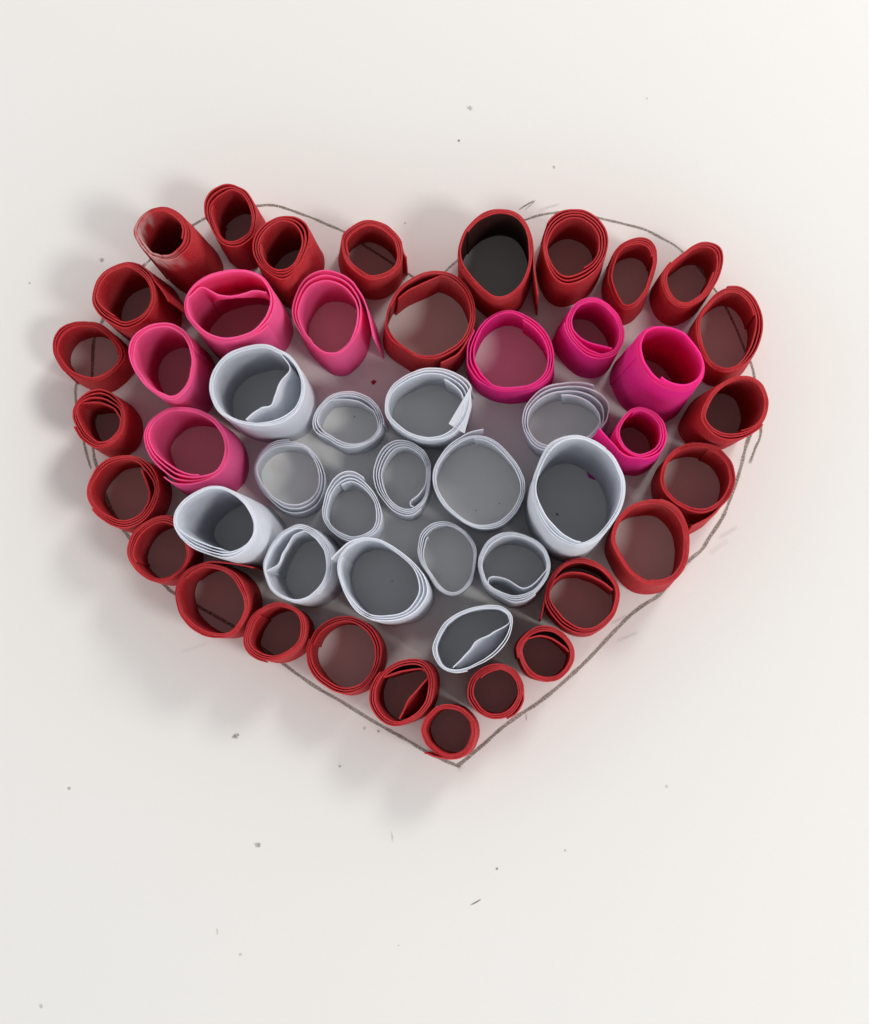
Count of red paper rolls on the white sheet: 26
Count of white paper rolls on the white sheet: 15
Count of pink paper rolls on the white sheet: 8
